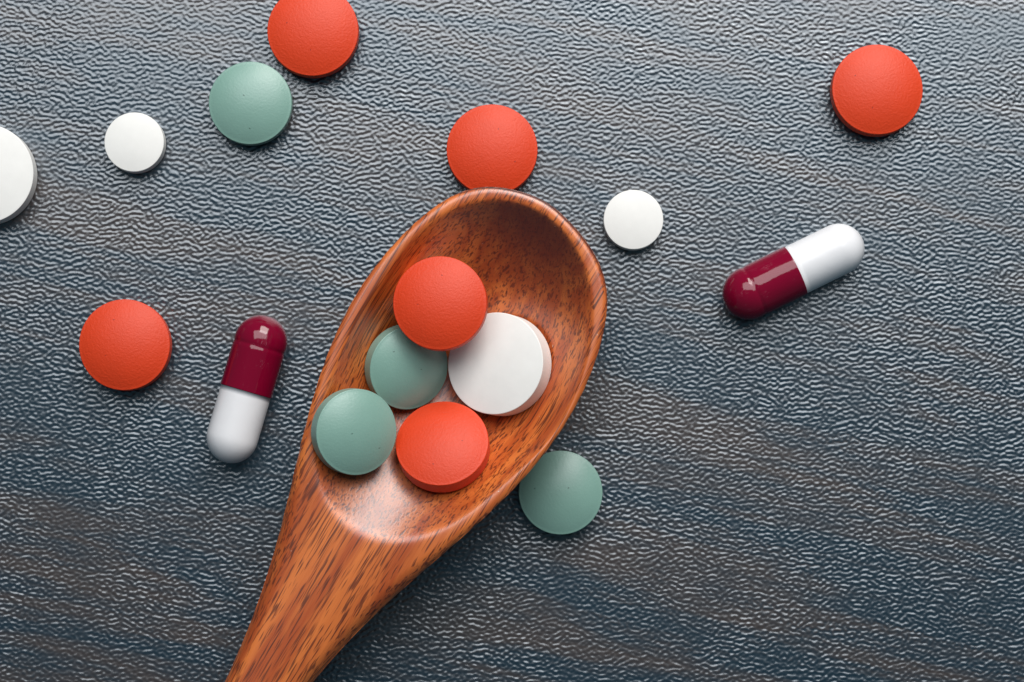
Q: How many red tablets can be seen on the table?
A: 6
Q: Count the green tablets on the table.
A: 4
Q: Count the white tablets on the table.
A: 4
